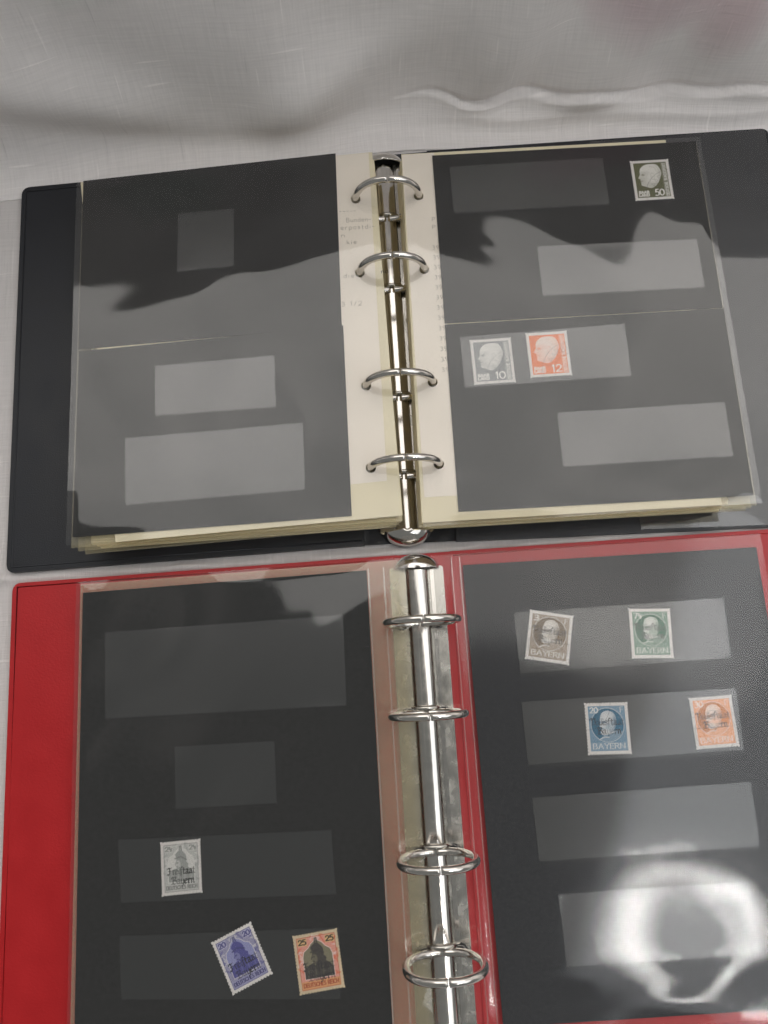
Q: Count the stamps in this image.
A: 10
